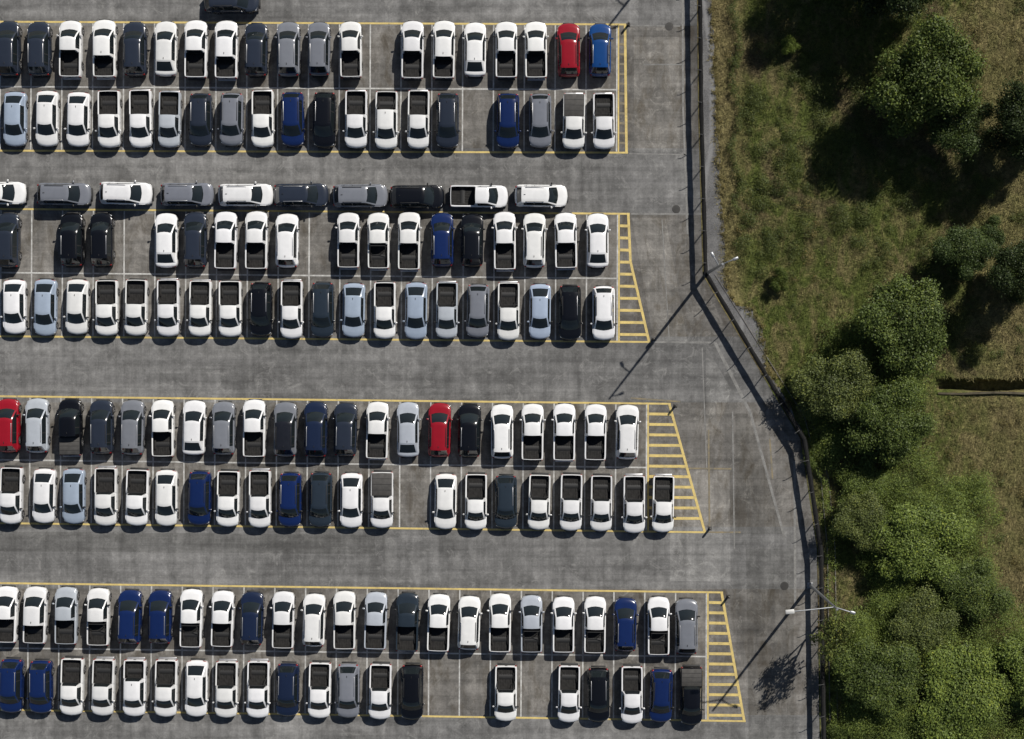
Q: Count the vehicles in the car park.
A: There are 171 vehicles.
